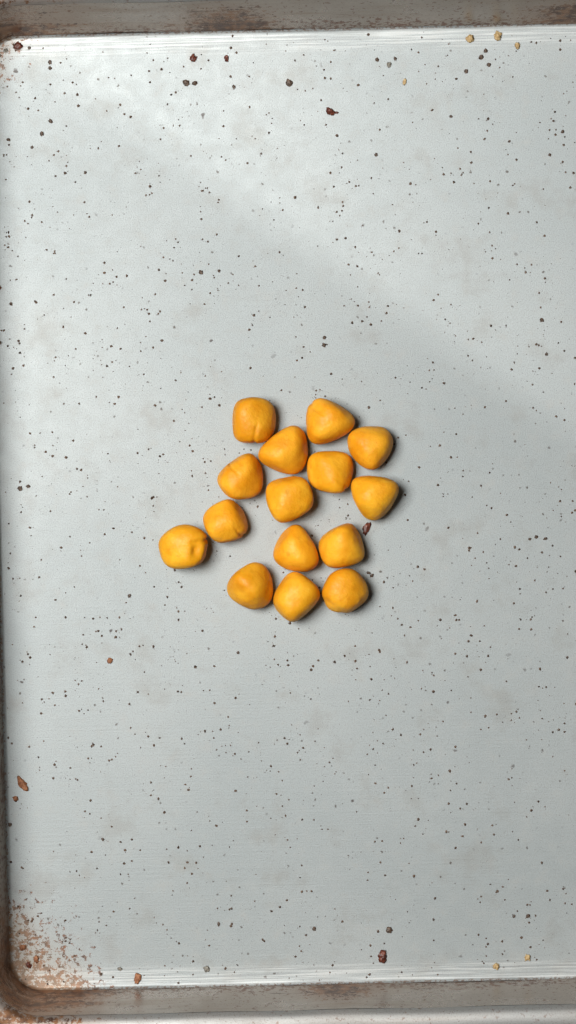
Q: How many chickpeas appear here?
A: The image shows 15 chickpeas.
